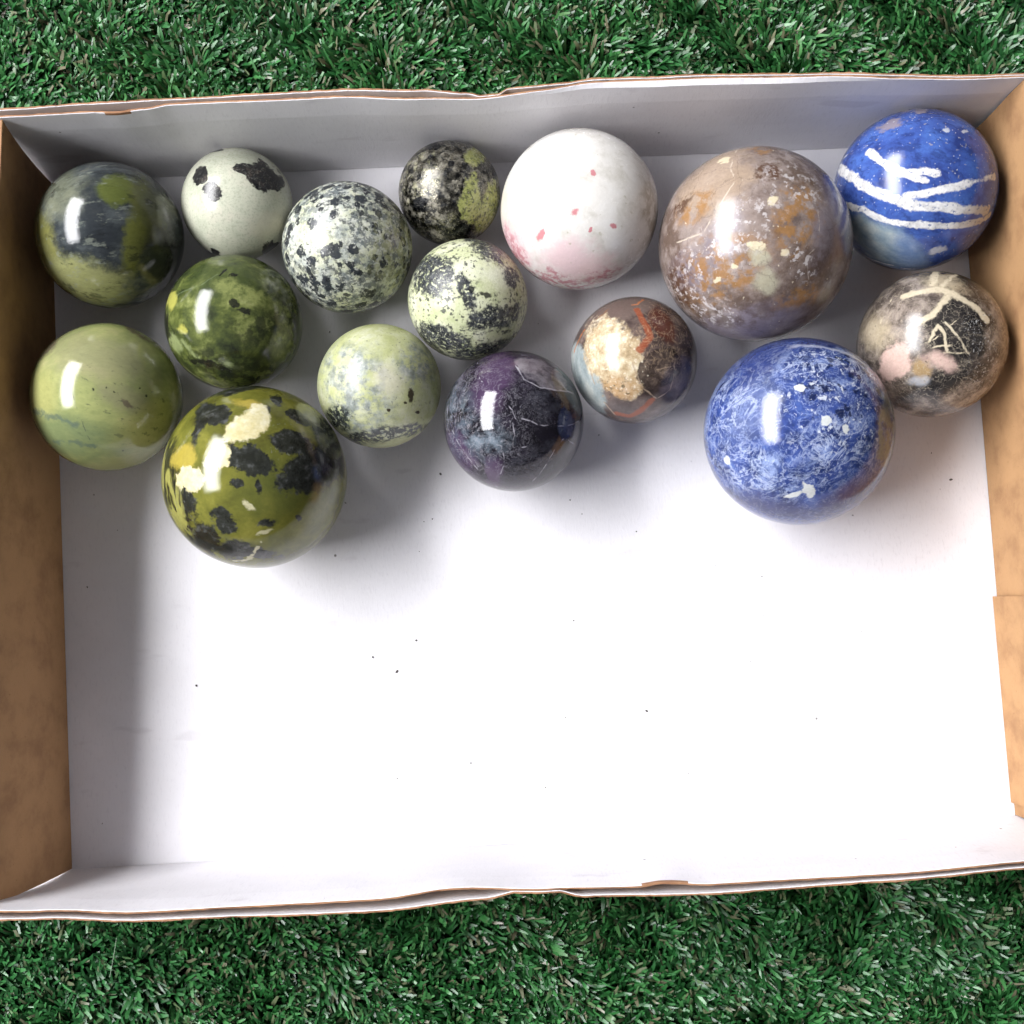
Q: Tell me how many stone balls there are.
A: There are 16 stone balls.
